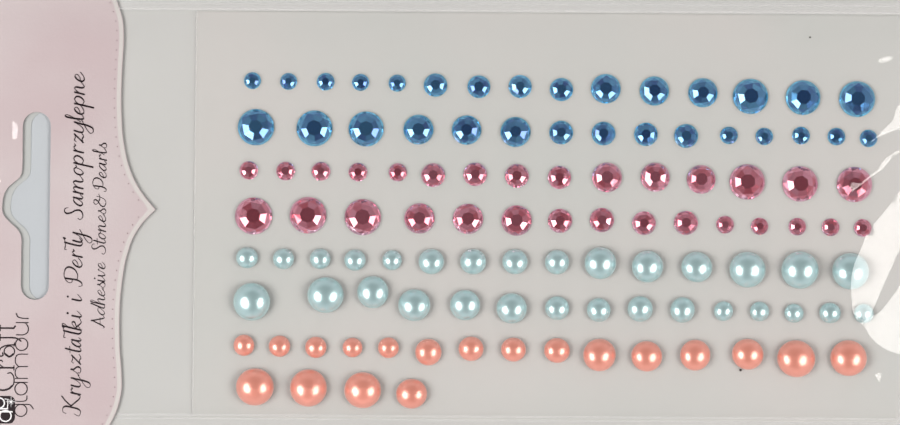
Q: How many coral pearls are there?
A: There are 19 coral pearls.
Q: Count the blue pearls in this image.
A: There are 30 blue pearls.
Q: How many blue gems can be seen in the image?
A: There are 30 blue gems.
